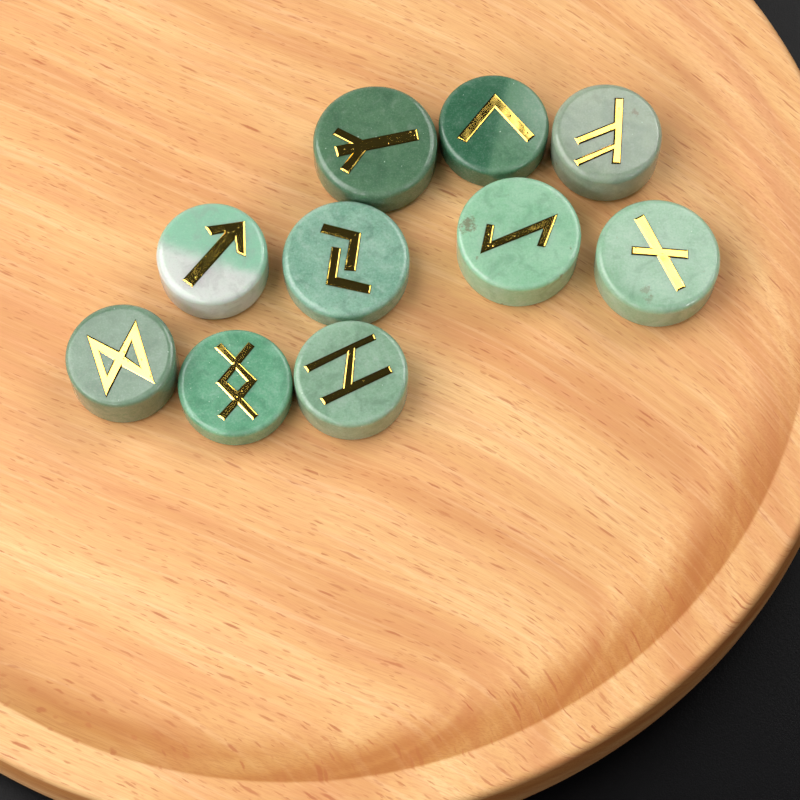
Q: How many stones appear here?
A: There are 10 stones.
